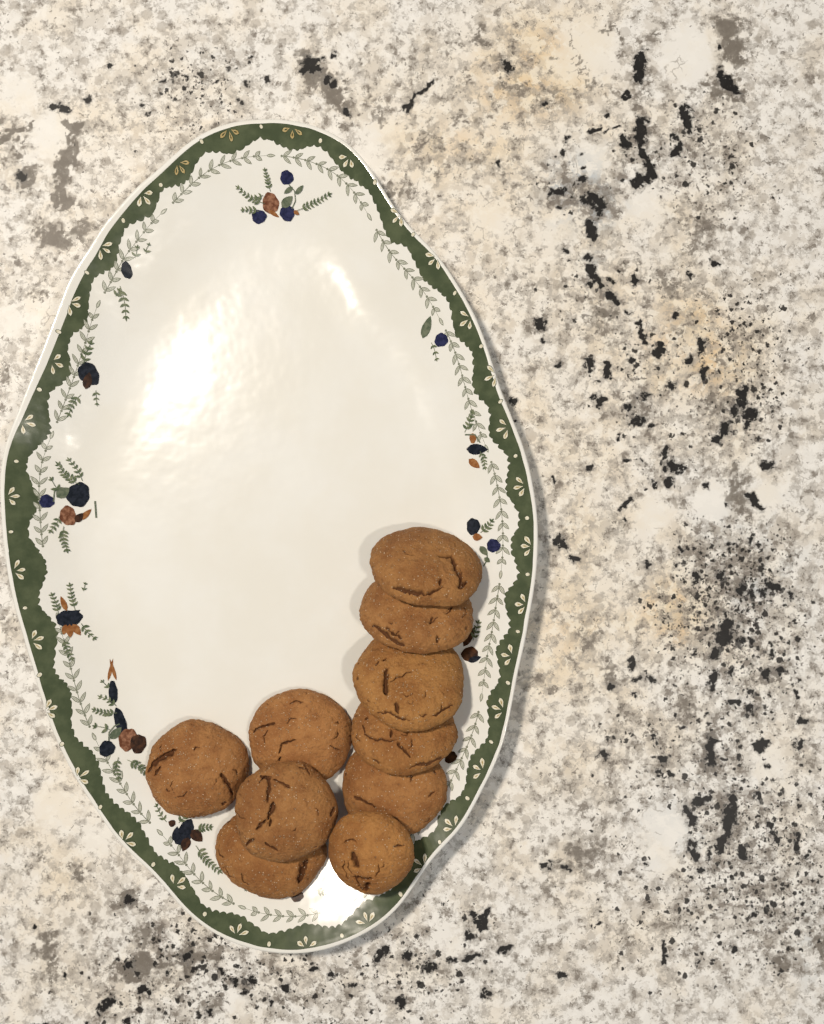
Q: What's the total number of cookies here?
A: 10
